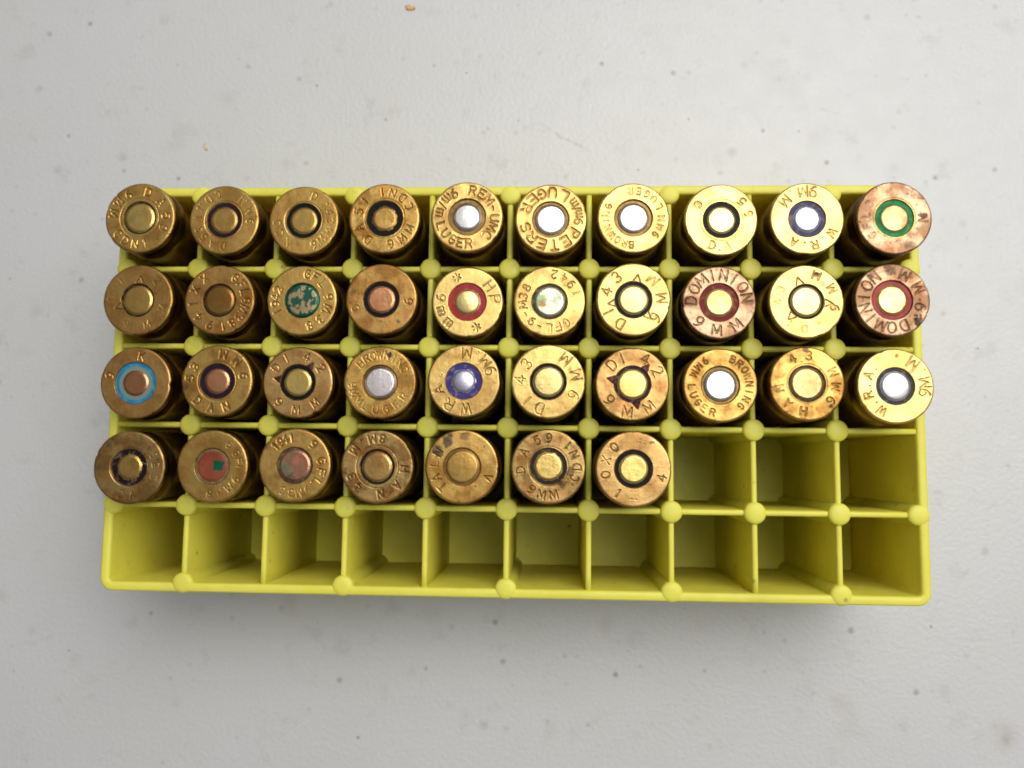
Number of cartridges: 37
